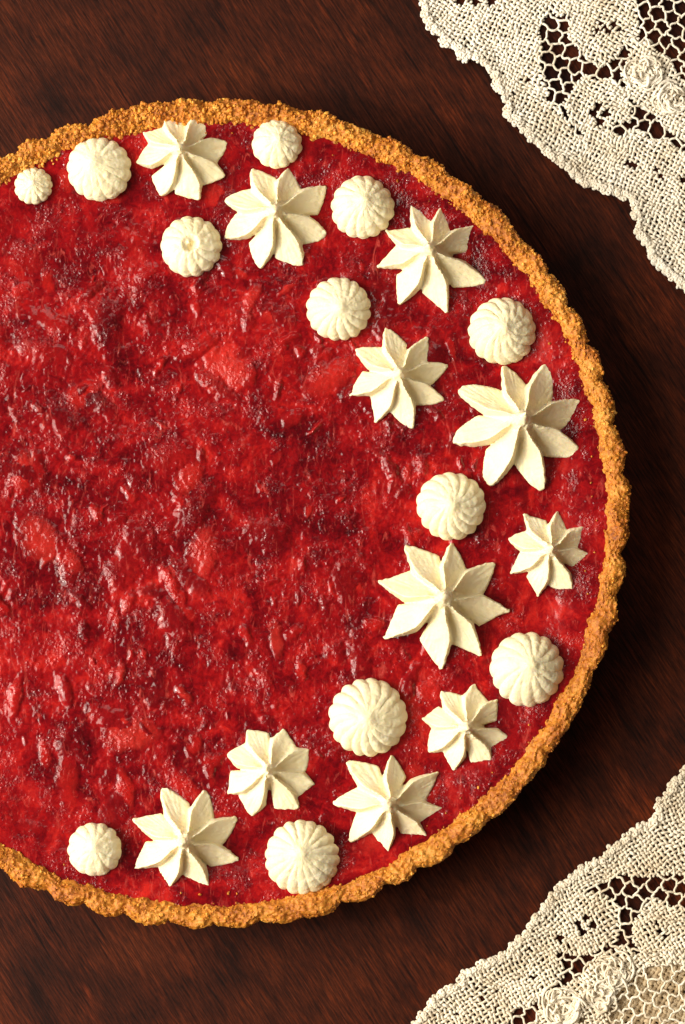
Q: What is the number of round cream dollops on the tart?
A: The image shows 12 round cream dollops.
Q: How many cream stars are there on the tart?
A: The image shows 11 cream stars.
